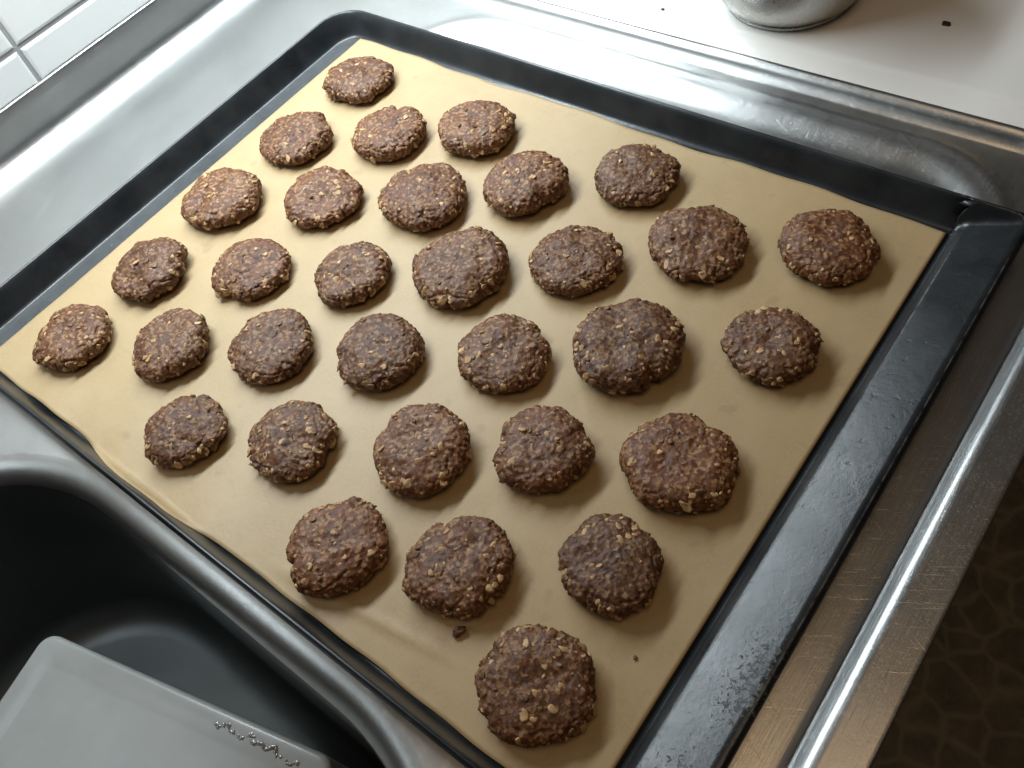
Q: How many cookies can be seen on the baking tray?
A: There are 32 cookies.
